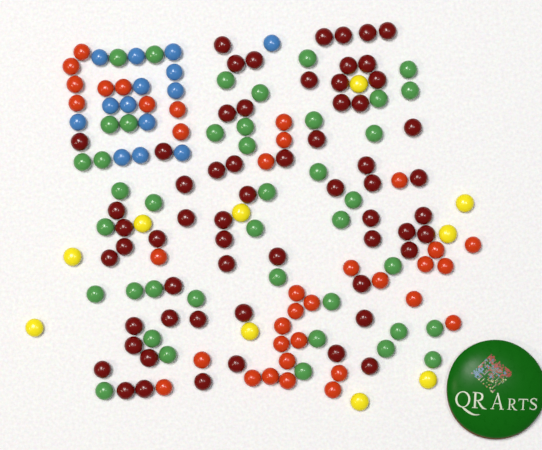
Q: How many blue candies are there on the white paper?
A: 14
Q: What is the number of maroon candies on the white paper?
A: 61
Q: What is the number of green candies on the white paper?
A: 41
